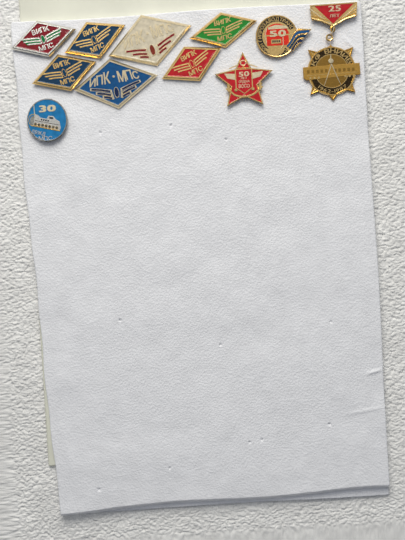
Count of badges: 11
